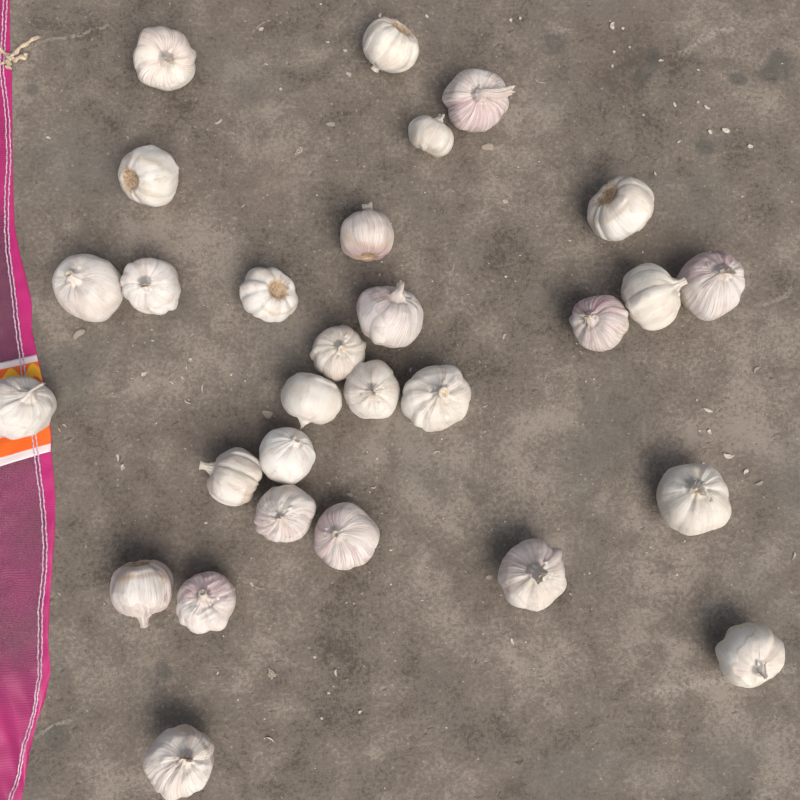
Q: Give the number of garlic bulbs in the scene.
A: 29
